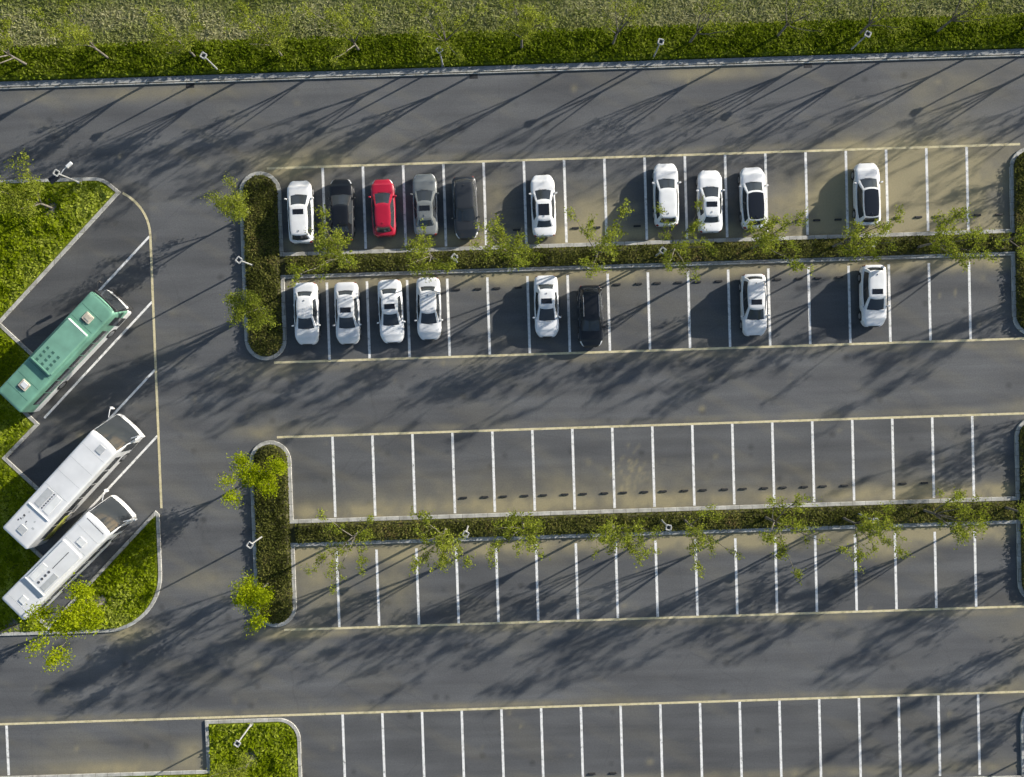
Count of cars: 18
